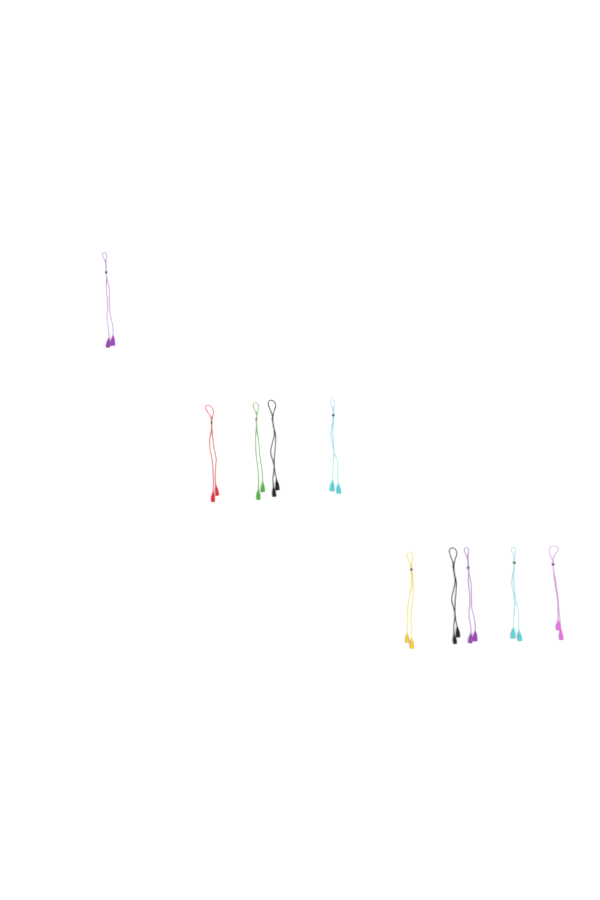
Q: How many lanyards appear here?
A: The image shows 10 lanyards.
